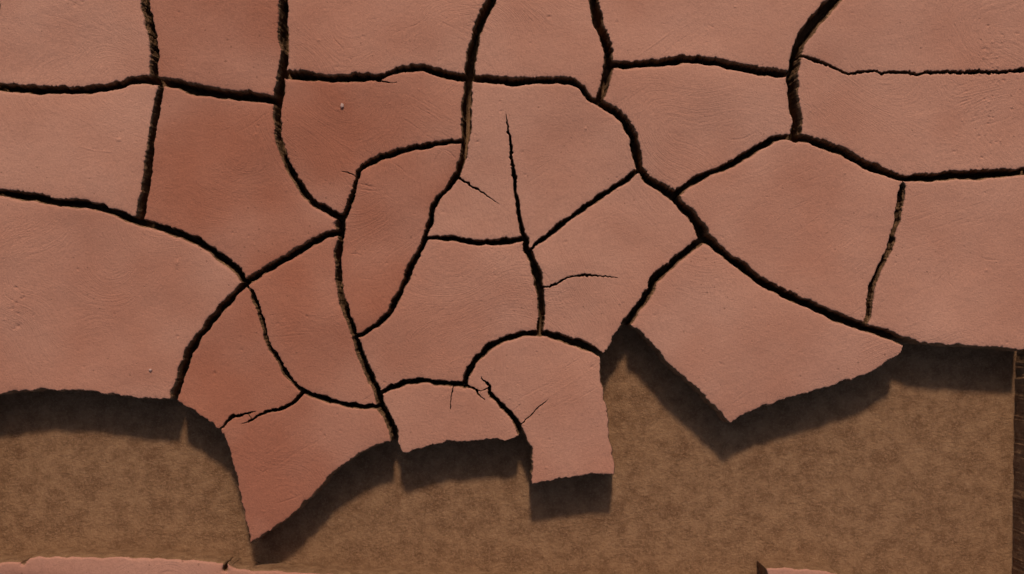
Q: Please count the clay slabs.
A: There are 24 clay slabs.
